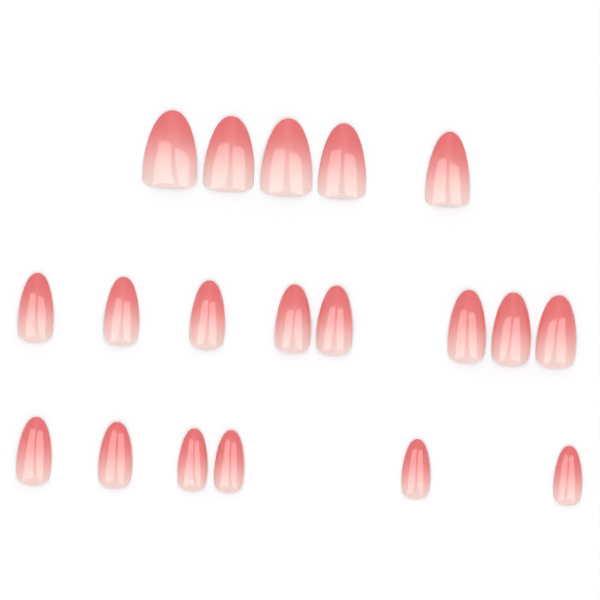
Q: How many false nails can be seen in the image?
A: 19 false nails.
